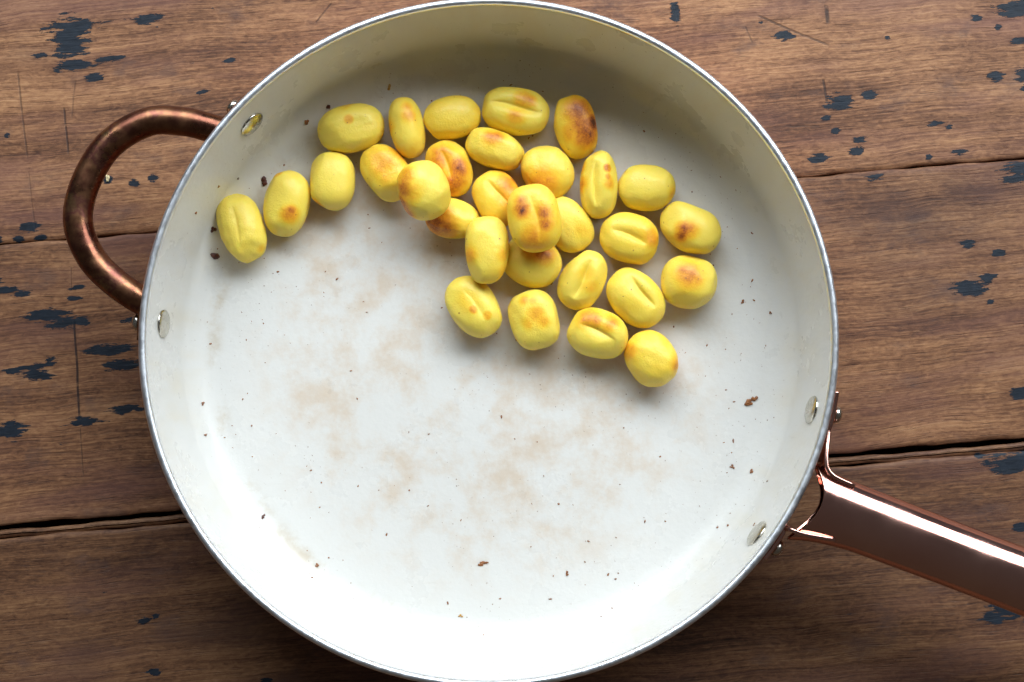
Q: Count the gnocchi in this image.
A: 30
